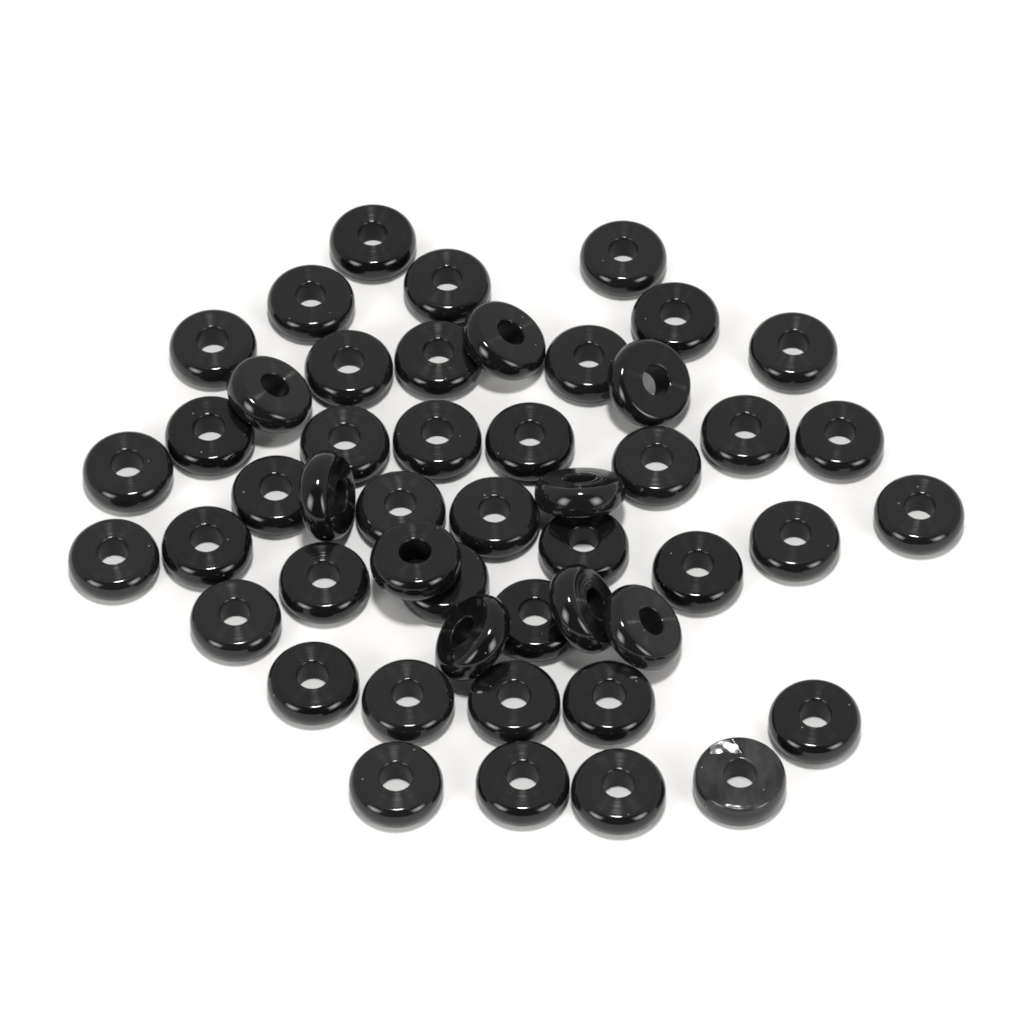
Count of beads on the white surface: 49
